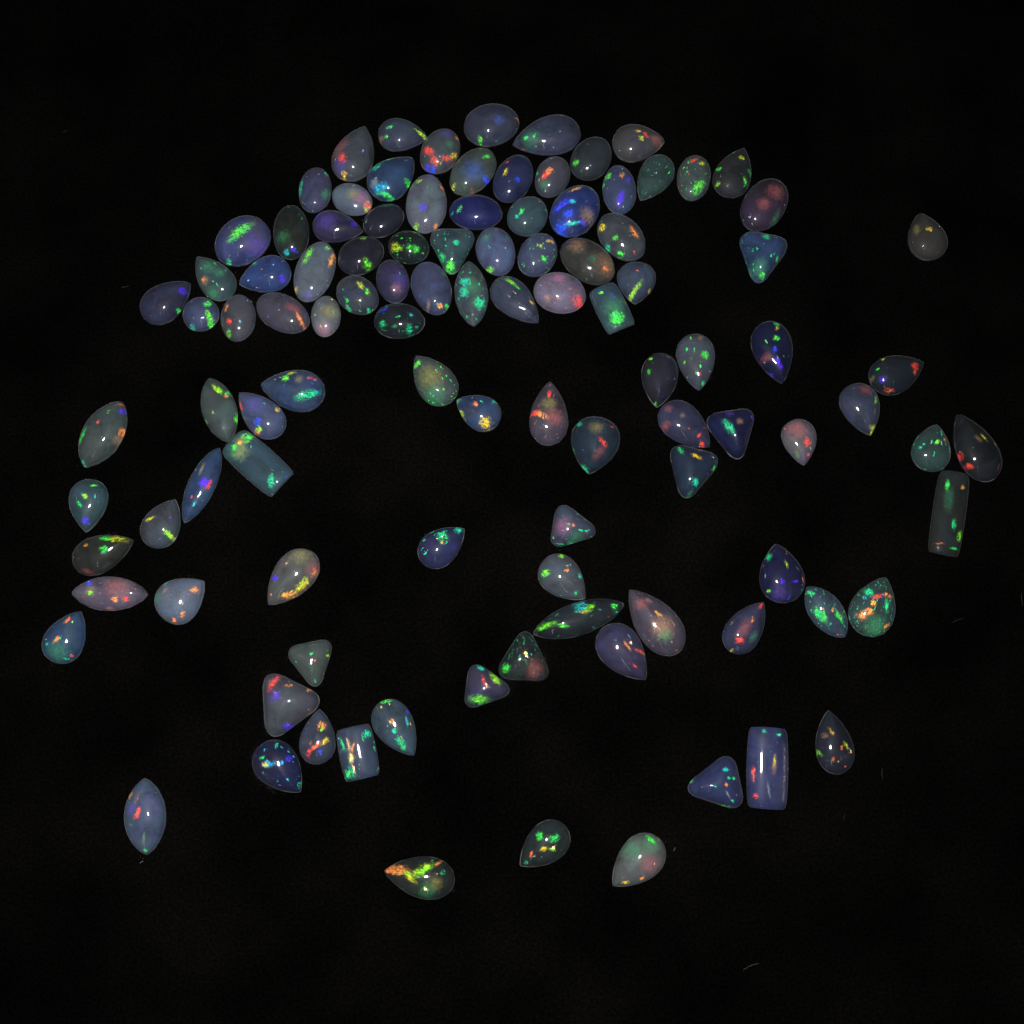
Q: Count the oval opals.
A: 34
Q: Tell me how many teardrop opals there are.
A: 49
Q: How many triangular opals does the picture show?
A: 10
